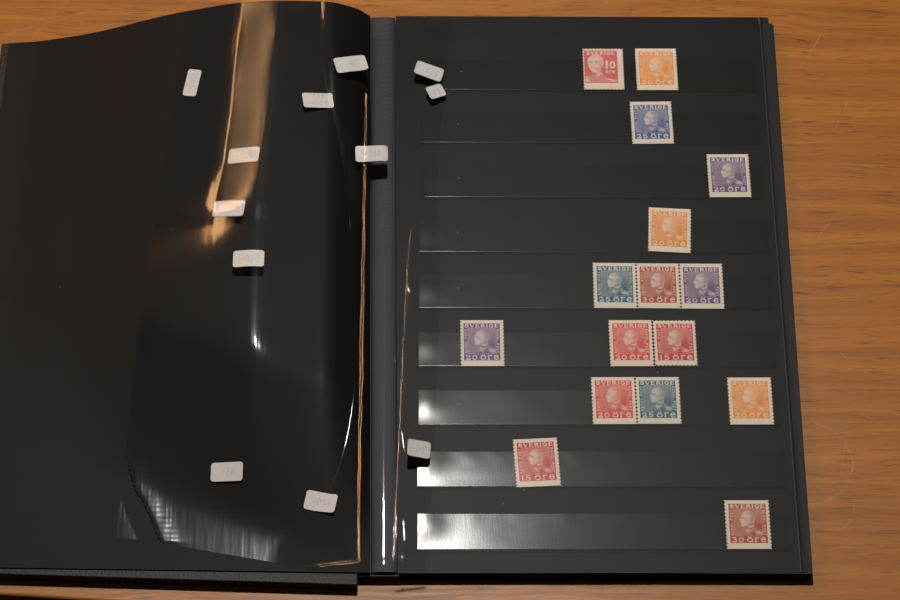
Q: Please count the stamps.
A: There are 16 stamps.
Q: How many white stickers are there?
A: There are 12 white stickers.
